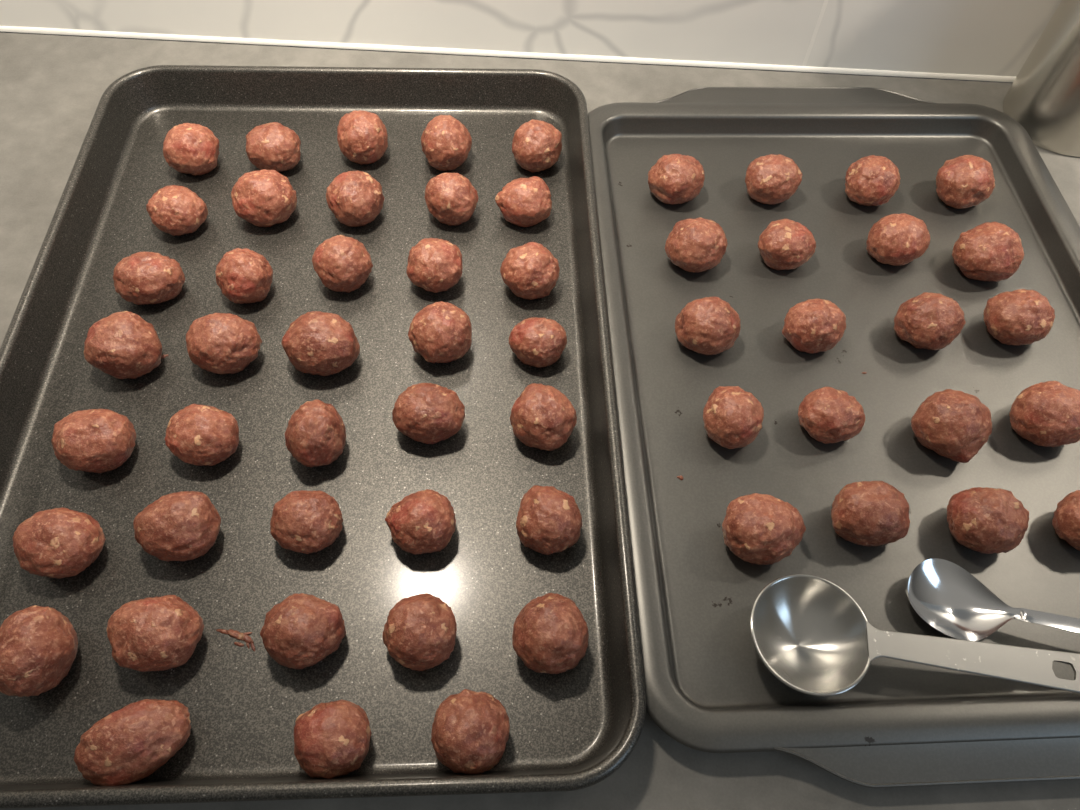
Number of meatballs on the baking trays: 58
